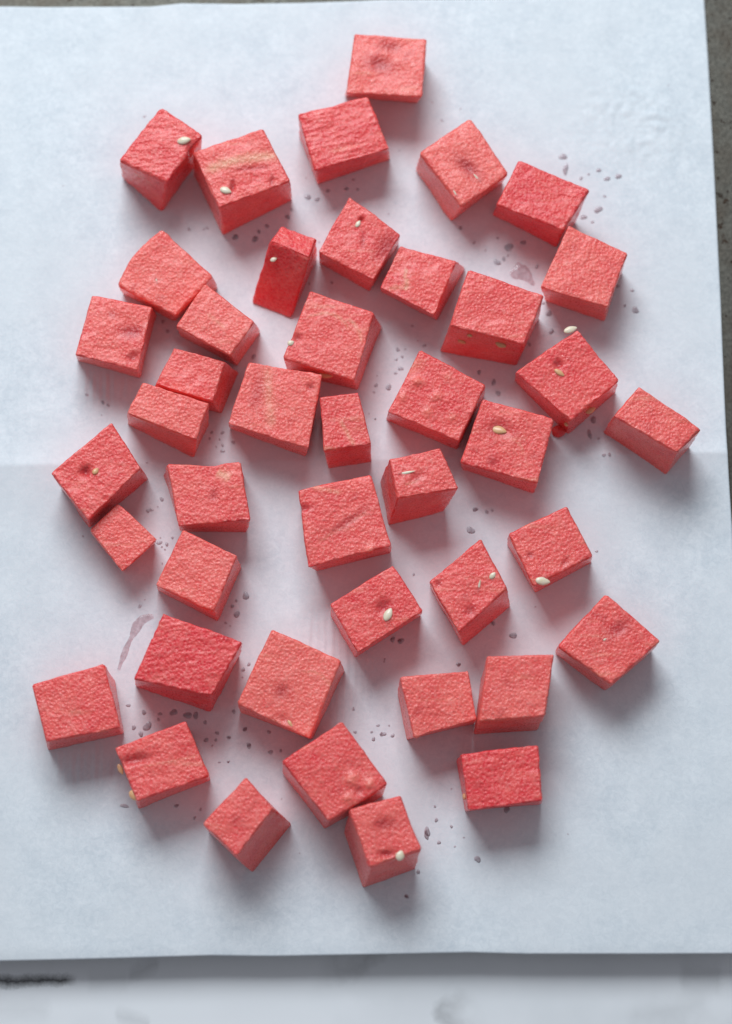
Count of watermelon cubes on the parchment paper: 43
